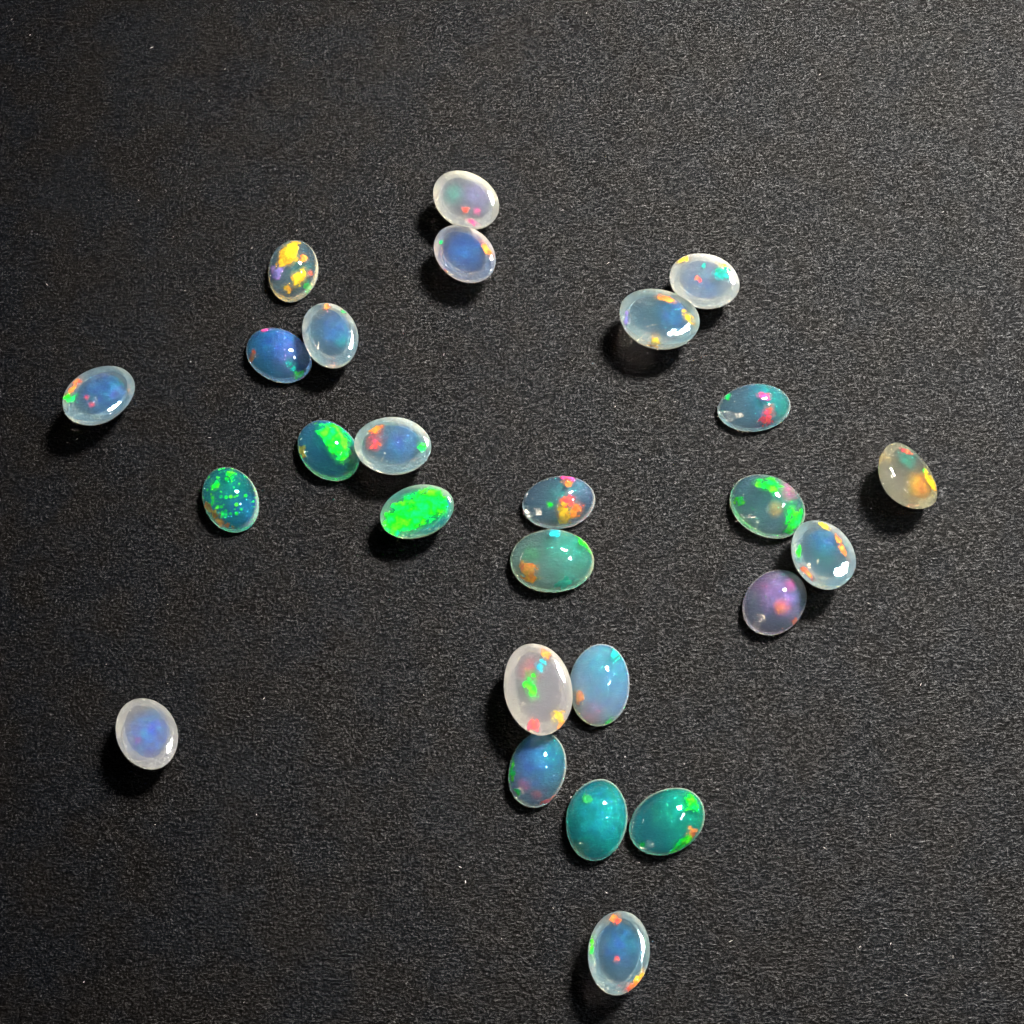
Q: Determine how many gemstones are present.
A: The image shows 26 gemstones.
